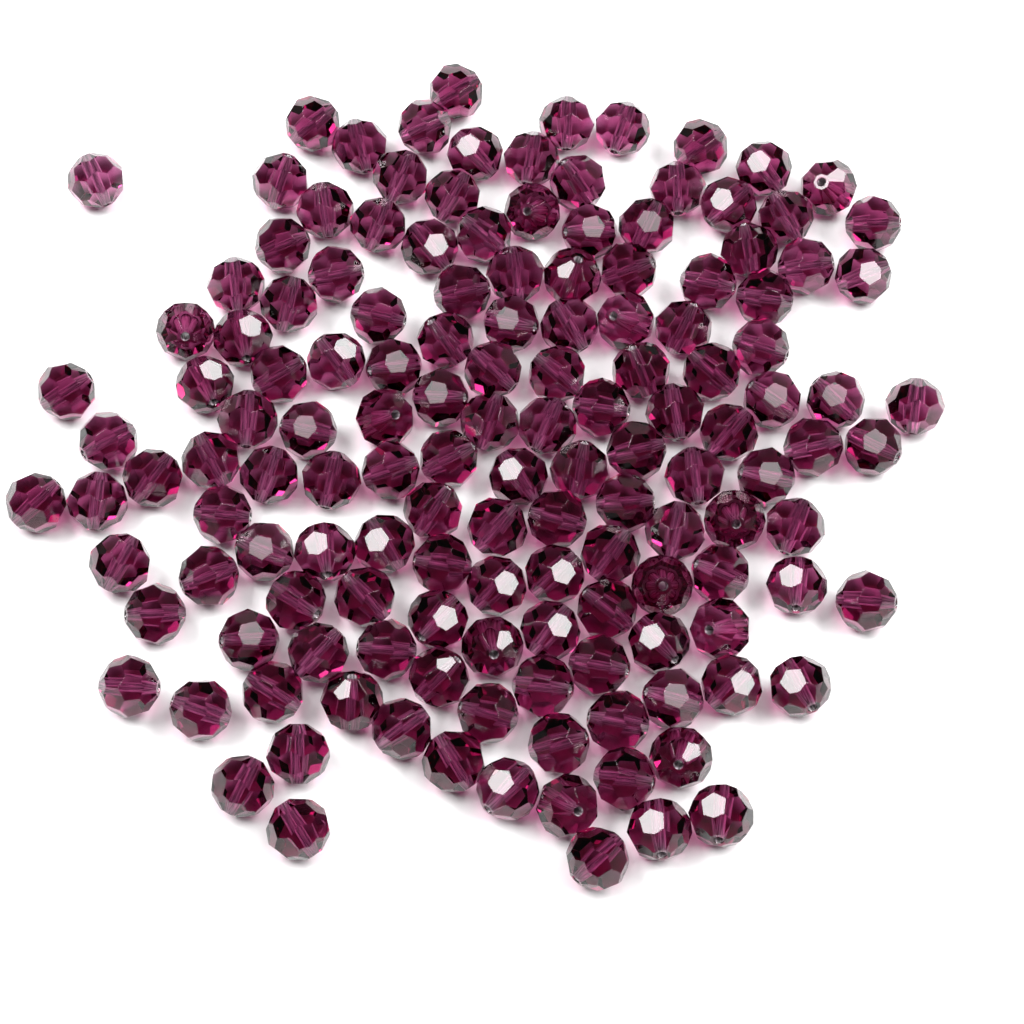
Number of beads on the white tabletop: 144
